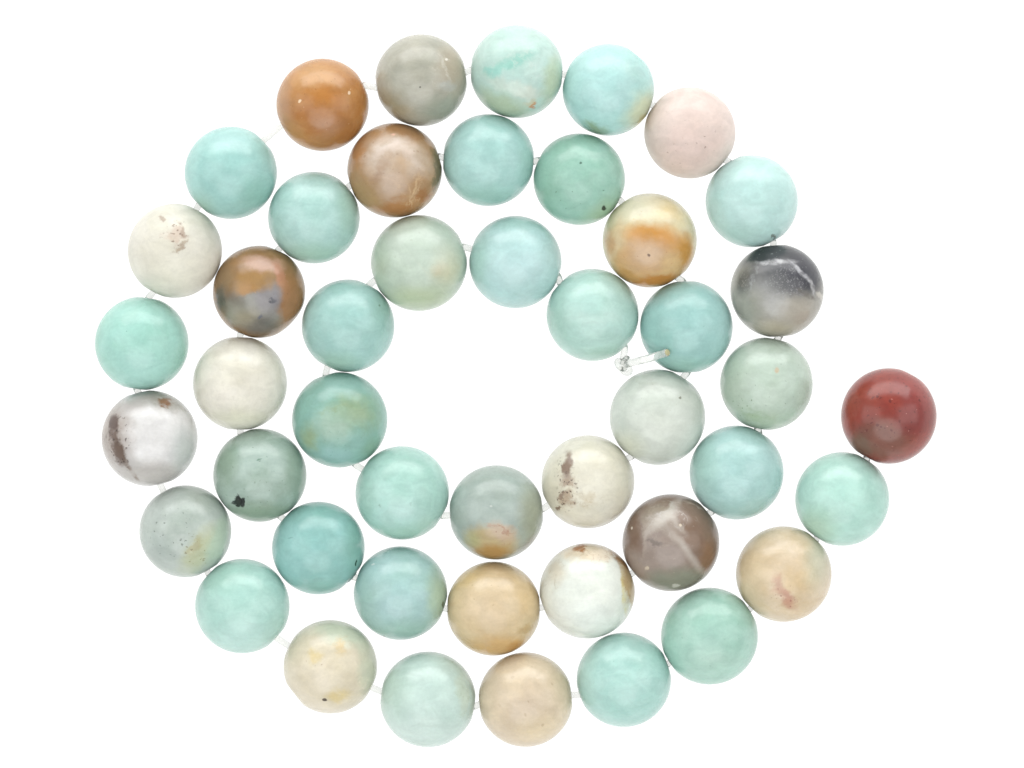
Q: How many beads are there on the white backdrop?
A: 46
